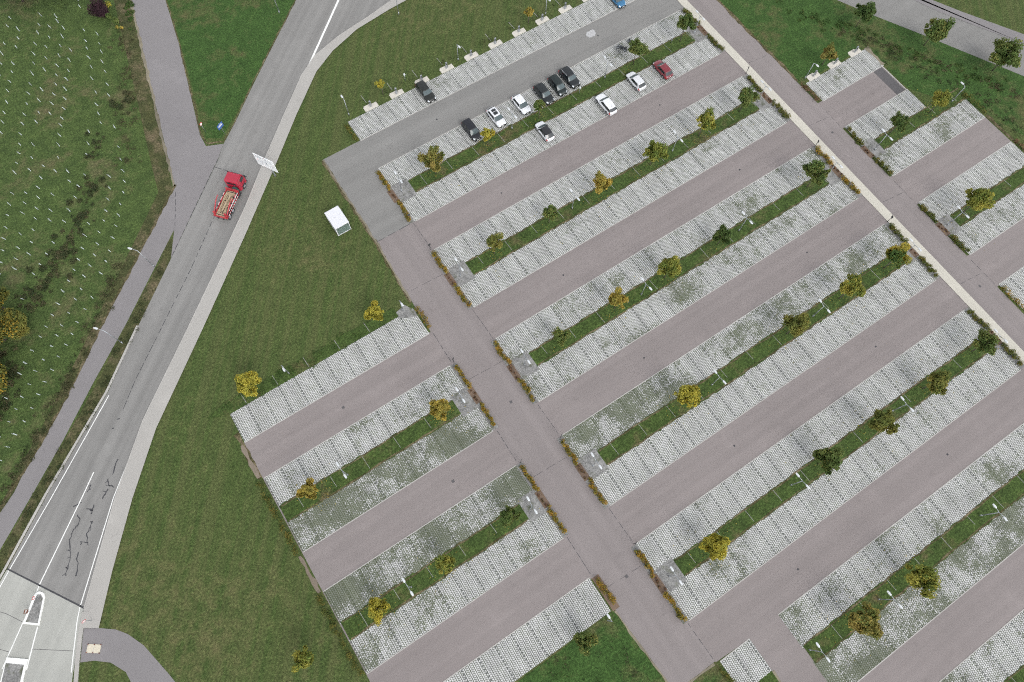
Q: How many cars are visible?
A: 12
